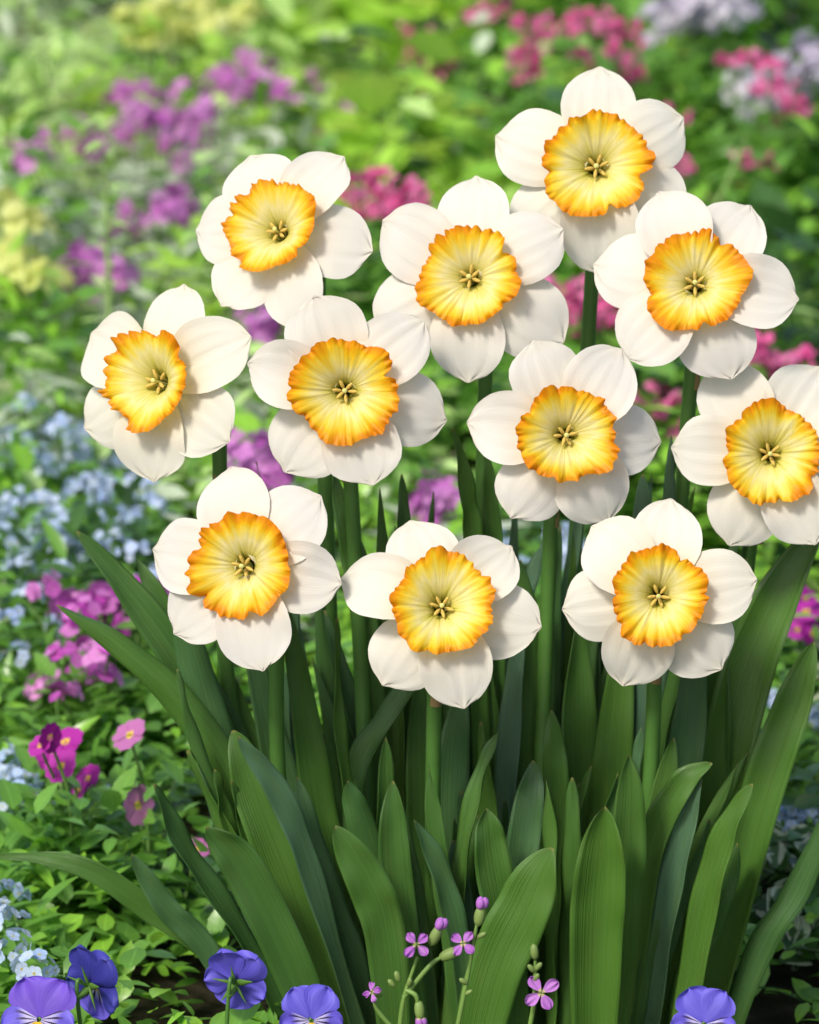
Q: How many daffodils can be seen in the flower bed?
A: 11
